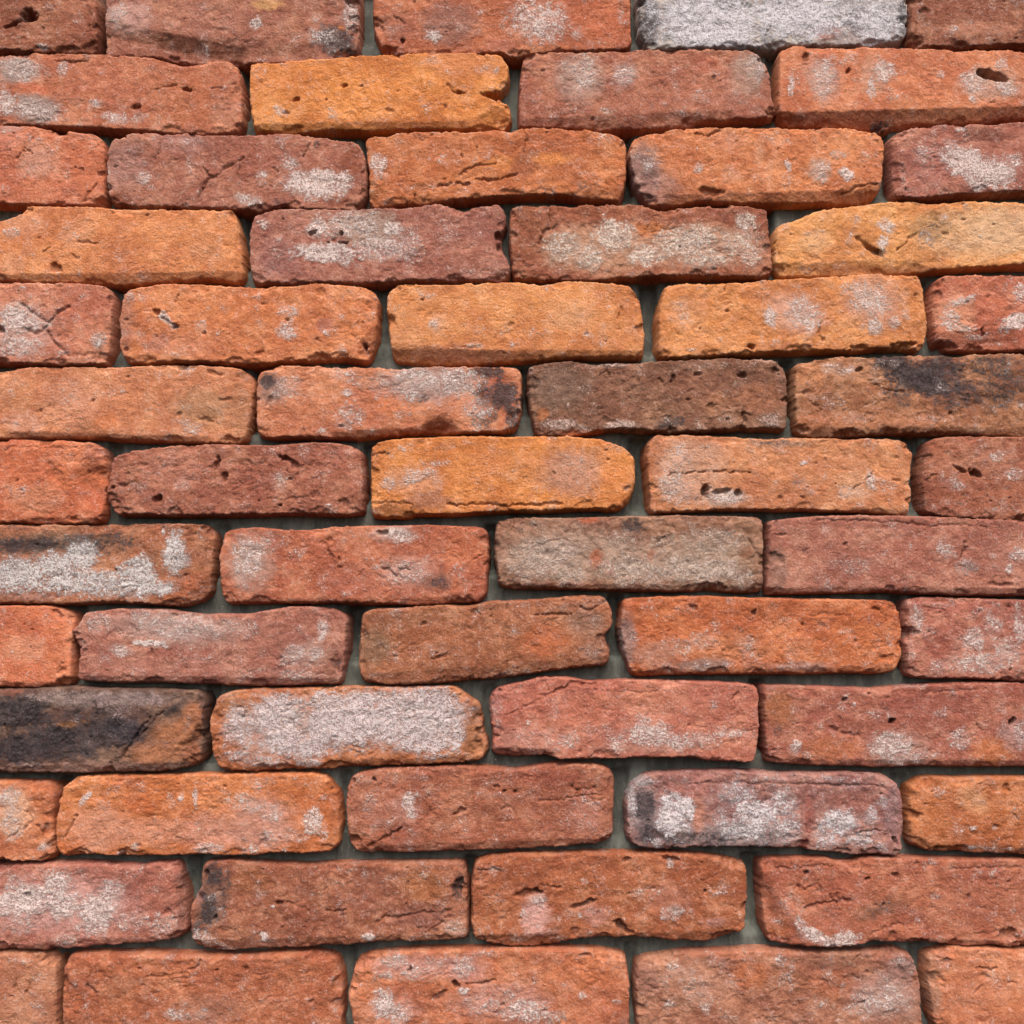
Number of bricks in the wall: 59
